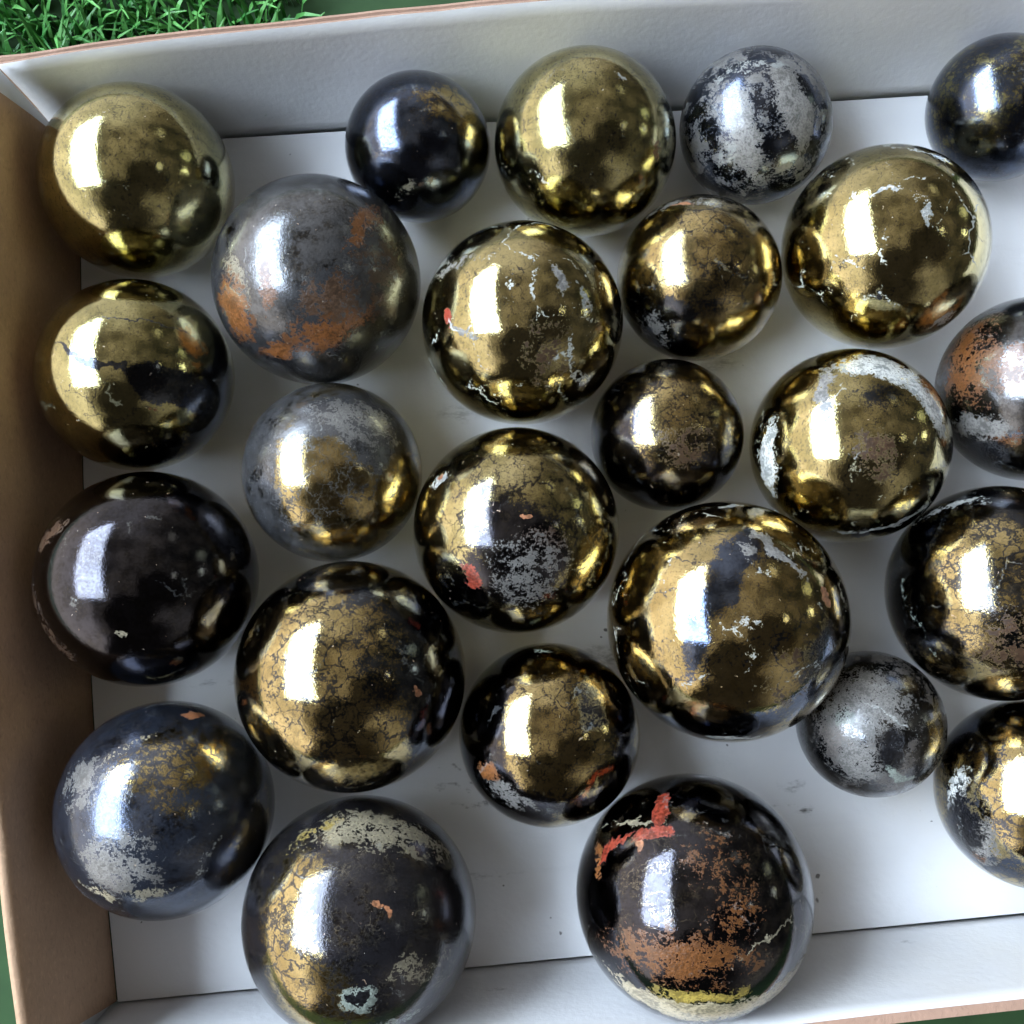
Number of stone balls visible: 25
